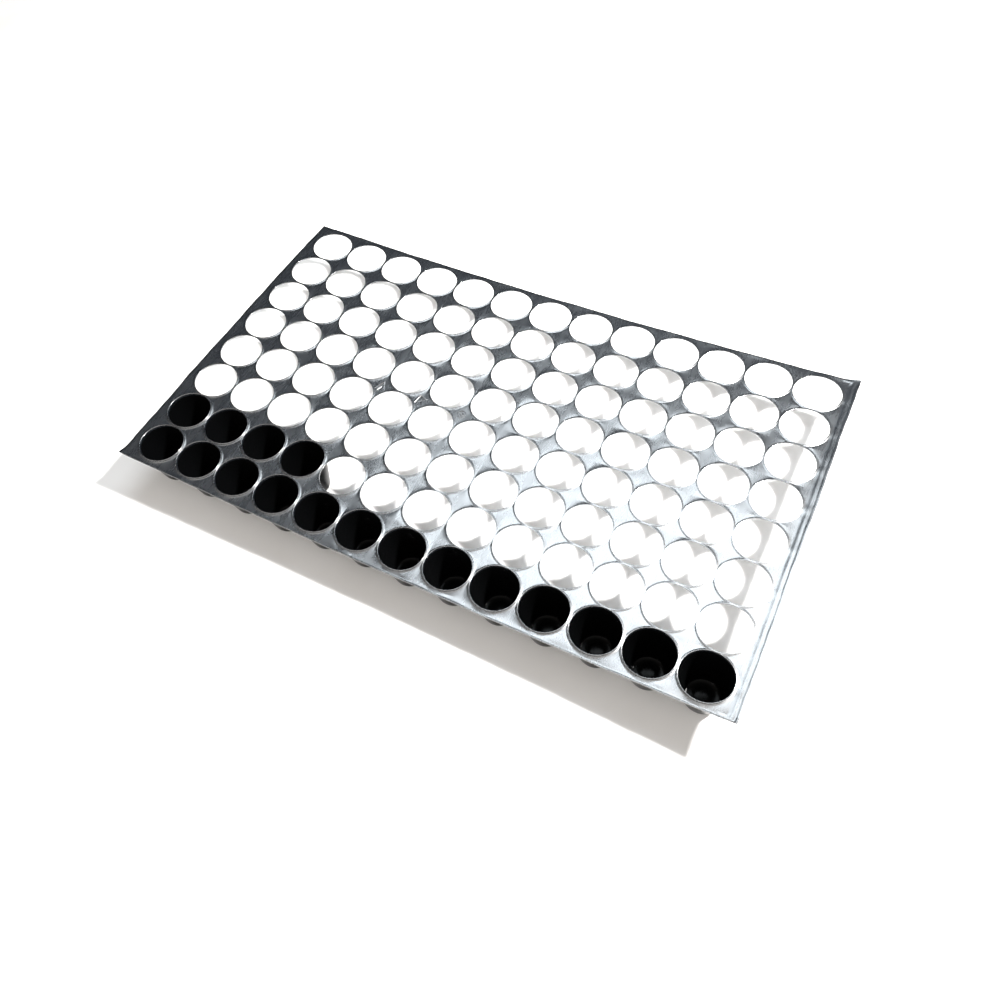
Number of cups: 17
